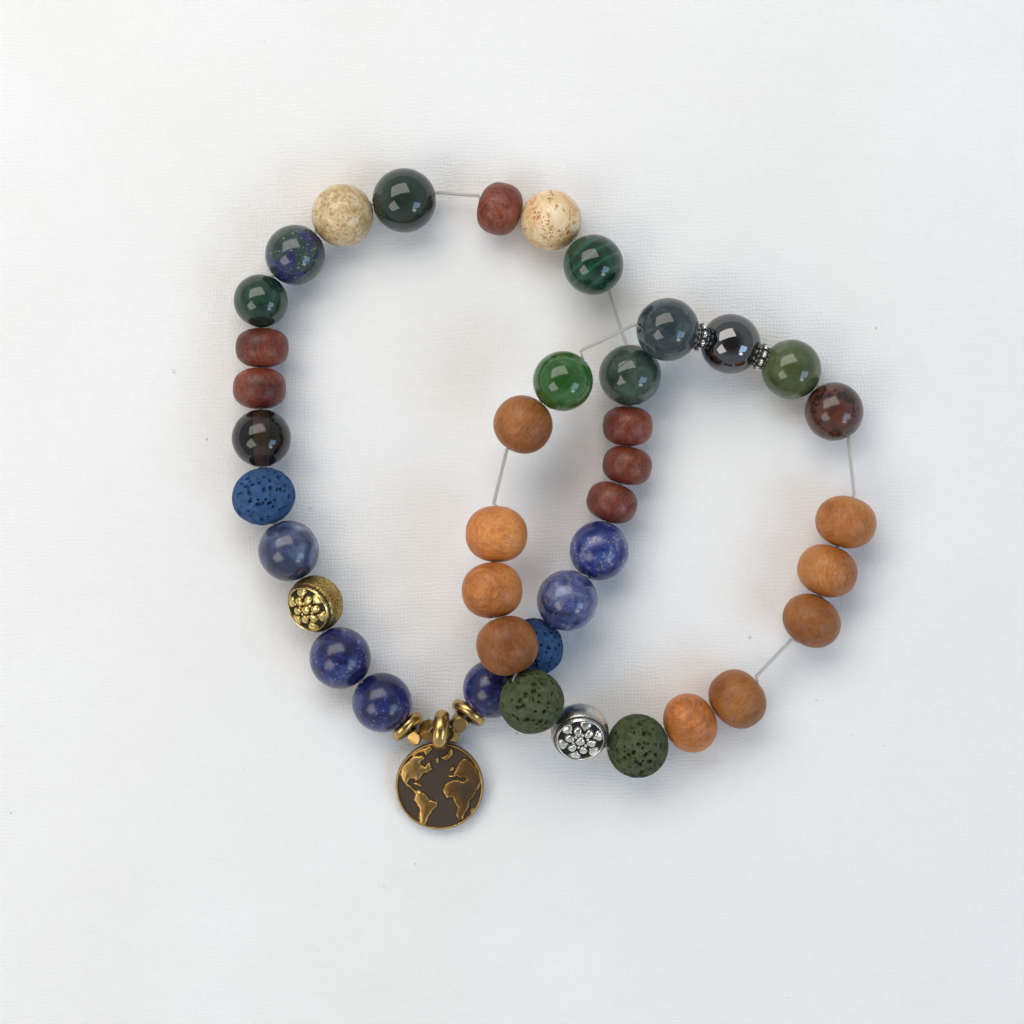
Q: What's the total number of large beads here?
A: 40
